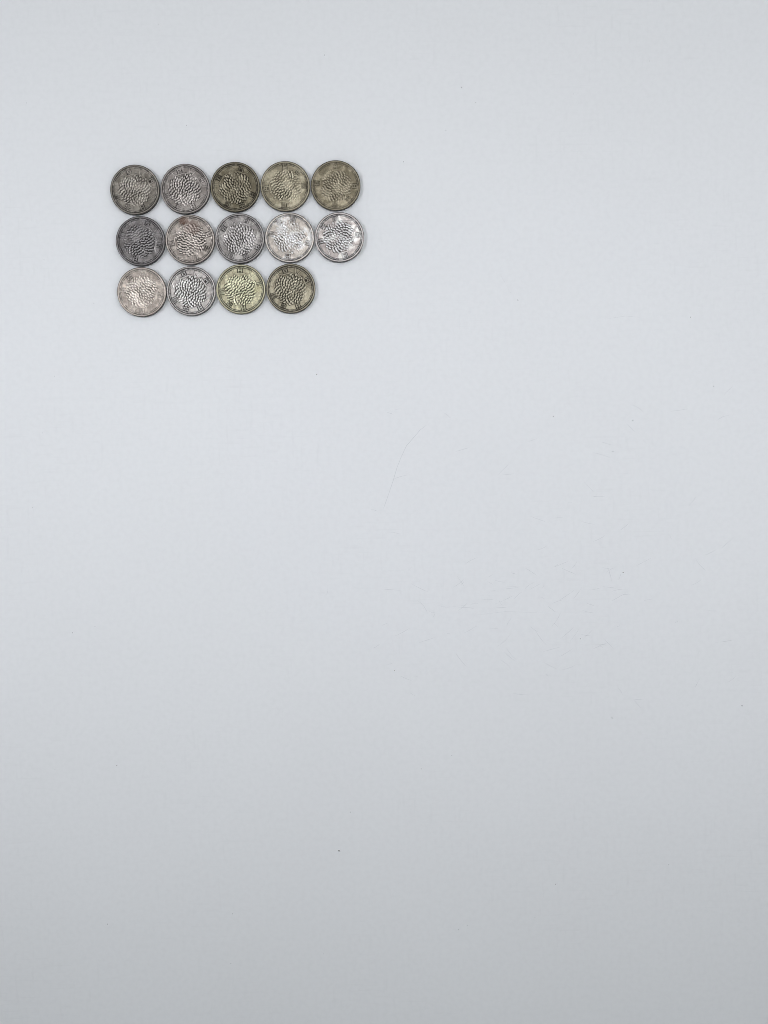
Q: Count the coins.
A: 14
